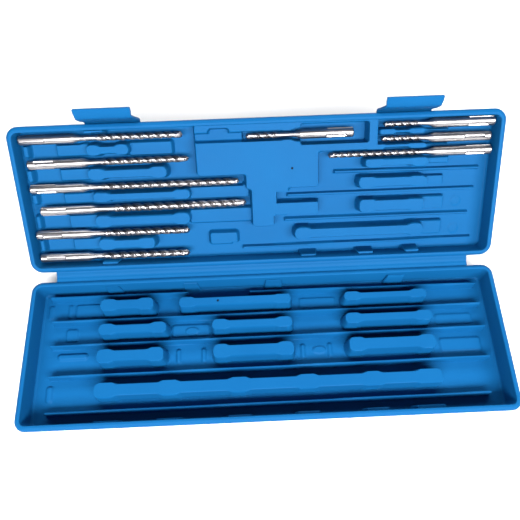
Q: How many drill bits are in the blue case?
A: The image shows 10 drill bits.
